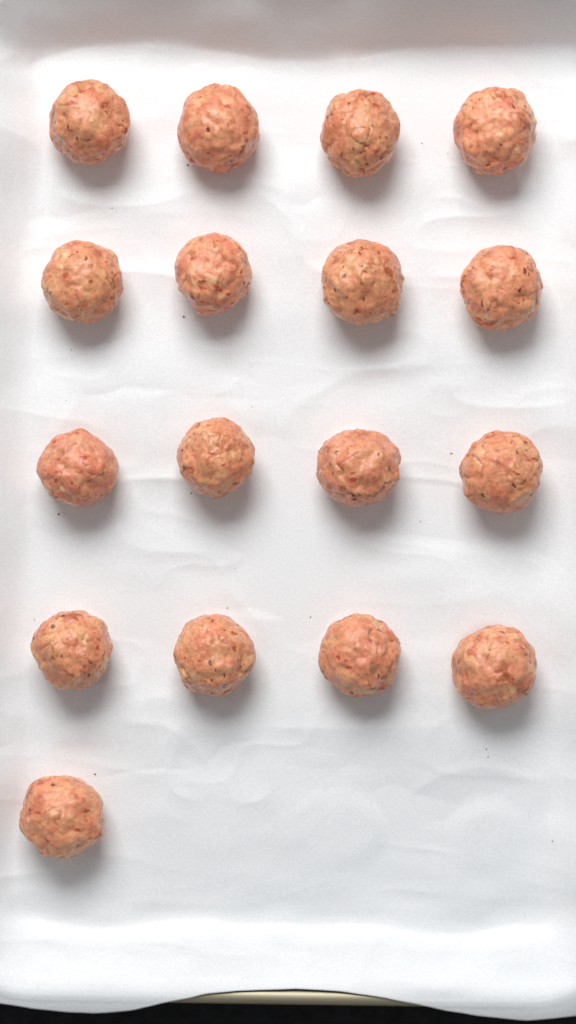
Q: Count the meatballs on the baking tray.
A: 17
